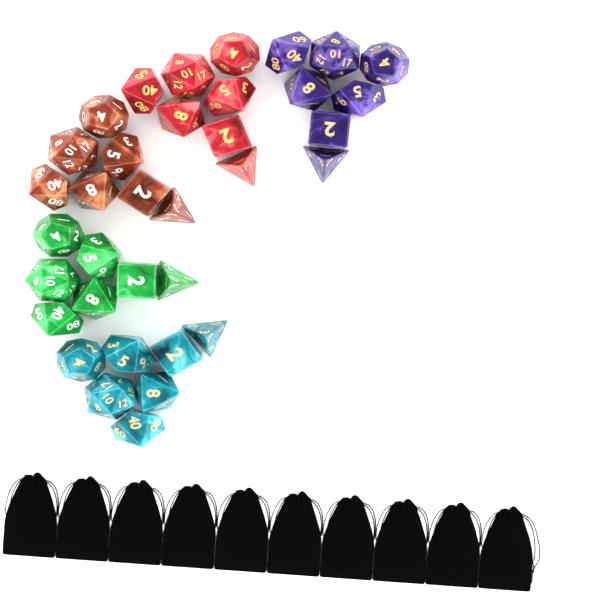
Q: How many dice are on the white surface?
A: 35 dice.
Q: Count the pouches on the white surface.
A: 10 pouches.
